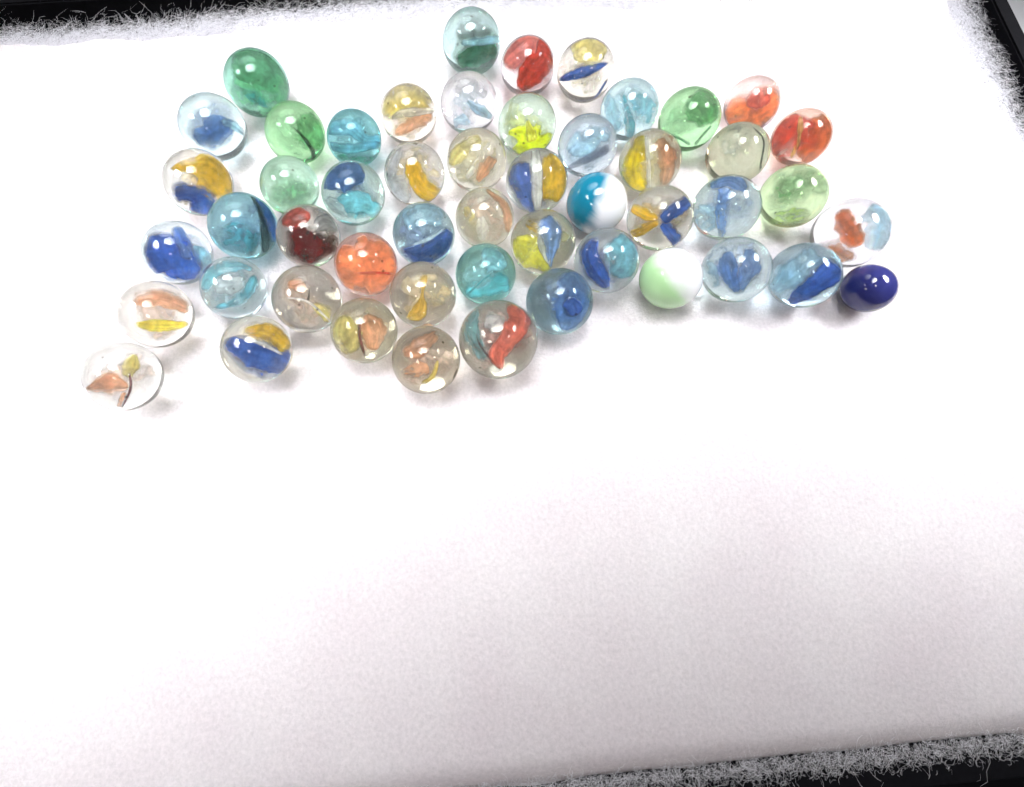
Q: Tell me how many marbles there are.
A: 51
